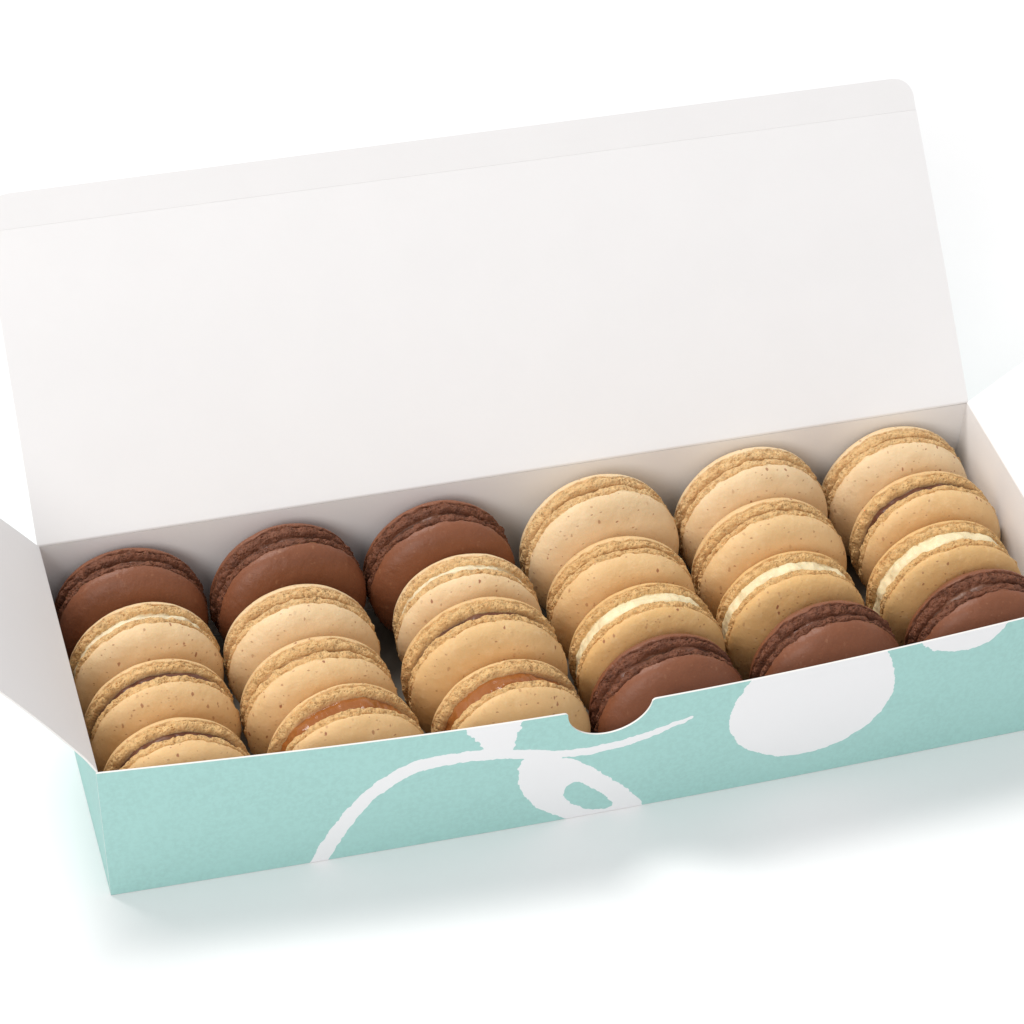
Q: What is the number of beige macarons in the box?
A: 18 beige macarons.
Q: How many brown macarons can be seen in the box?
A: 6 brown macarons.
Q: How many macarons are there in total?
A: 24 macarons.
